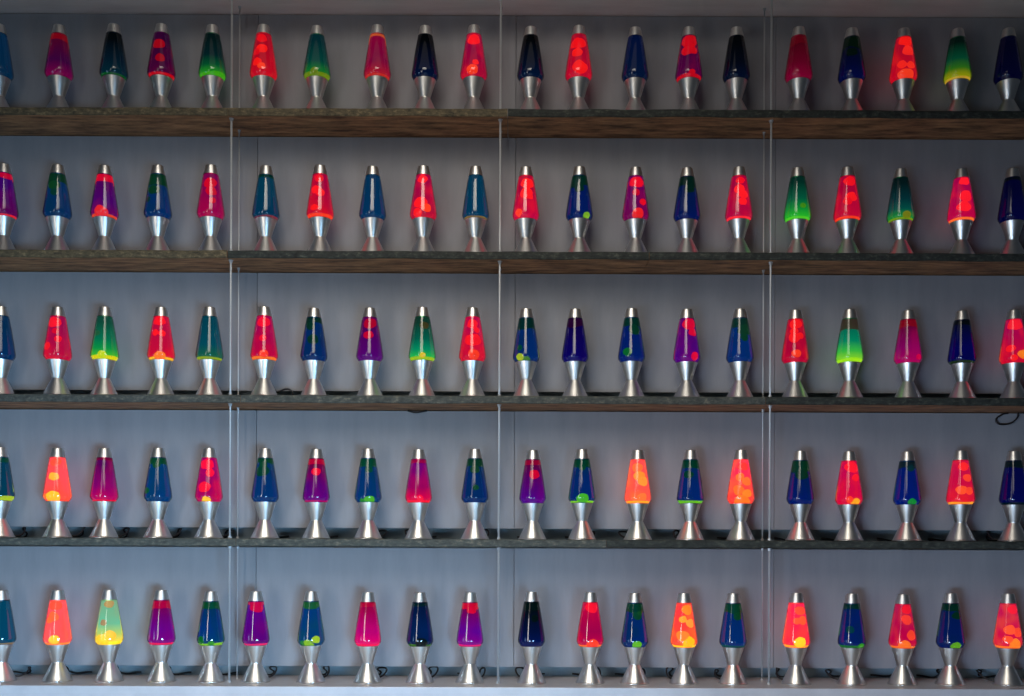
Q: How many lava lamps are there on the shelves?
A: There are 100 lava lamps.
